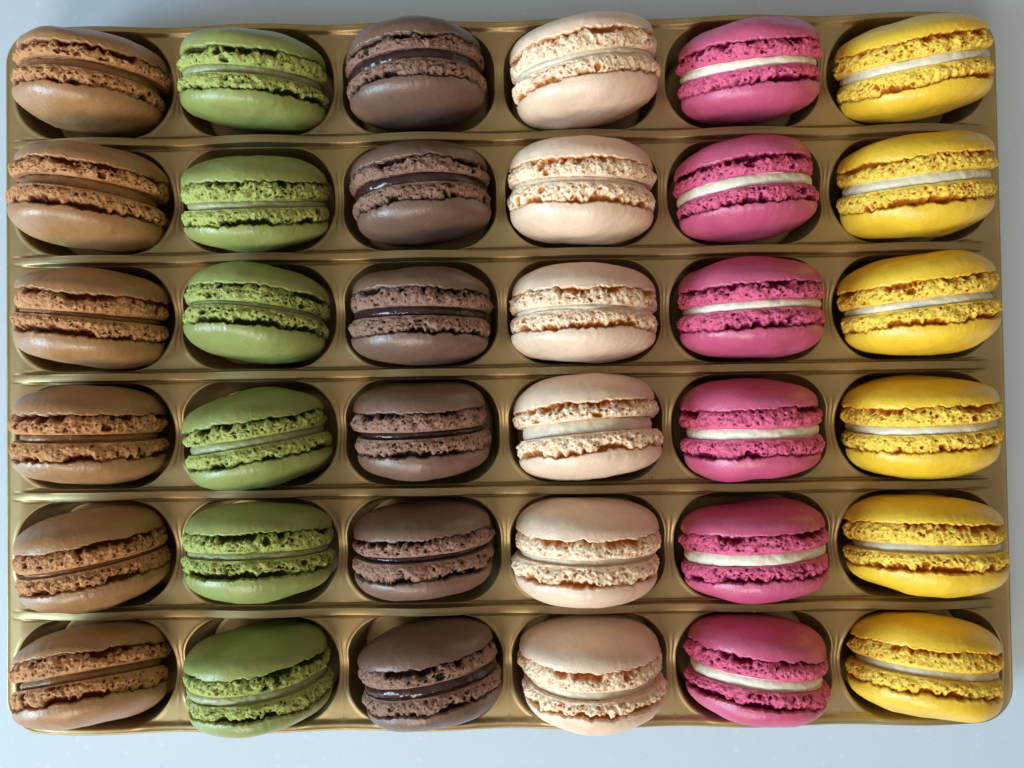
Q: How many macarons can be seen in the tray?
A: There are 36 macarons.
